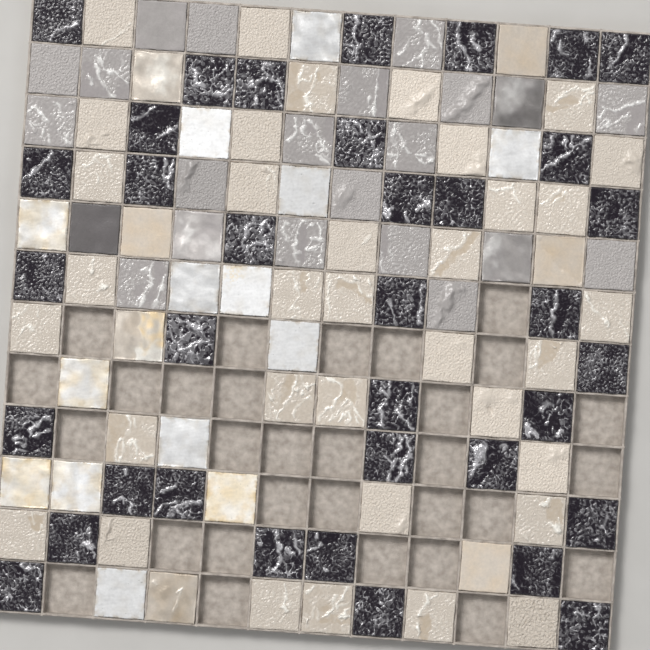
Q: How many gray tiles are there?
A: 22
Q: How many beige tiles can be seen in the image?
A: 42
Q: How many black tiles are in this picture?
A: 36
